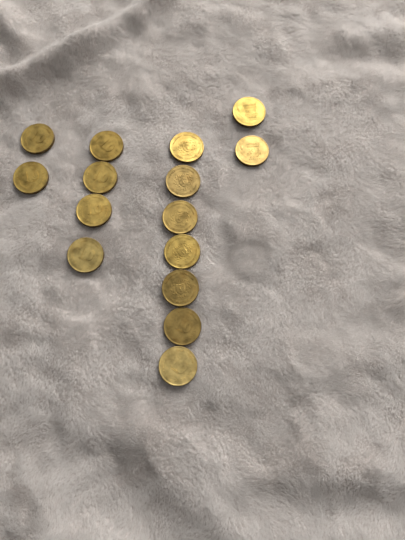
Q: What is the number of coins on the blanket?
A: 15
